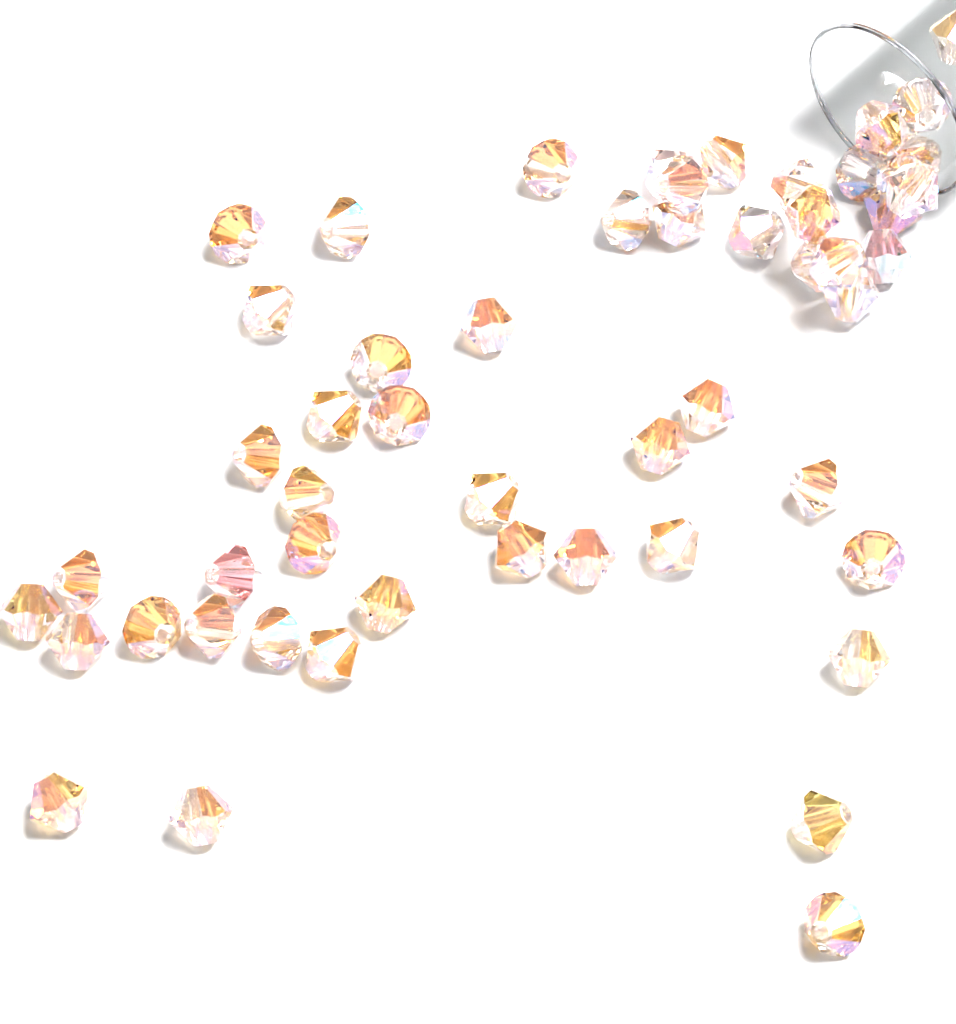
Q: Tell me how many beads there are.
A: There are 53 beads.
